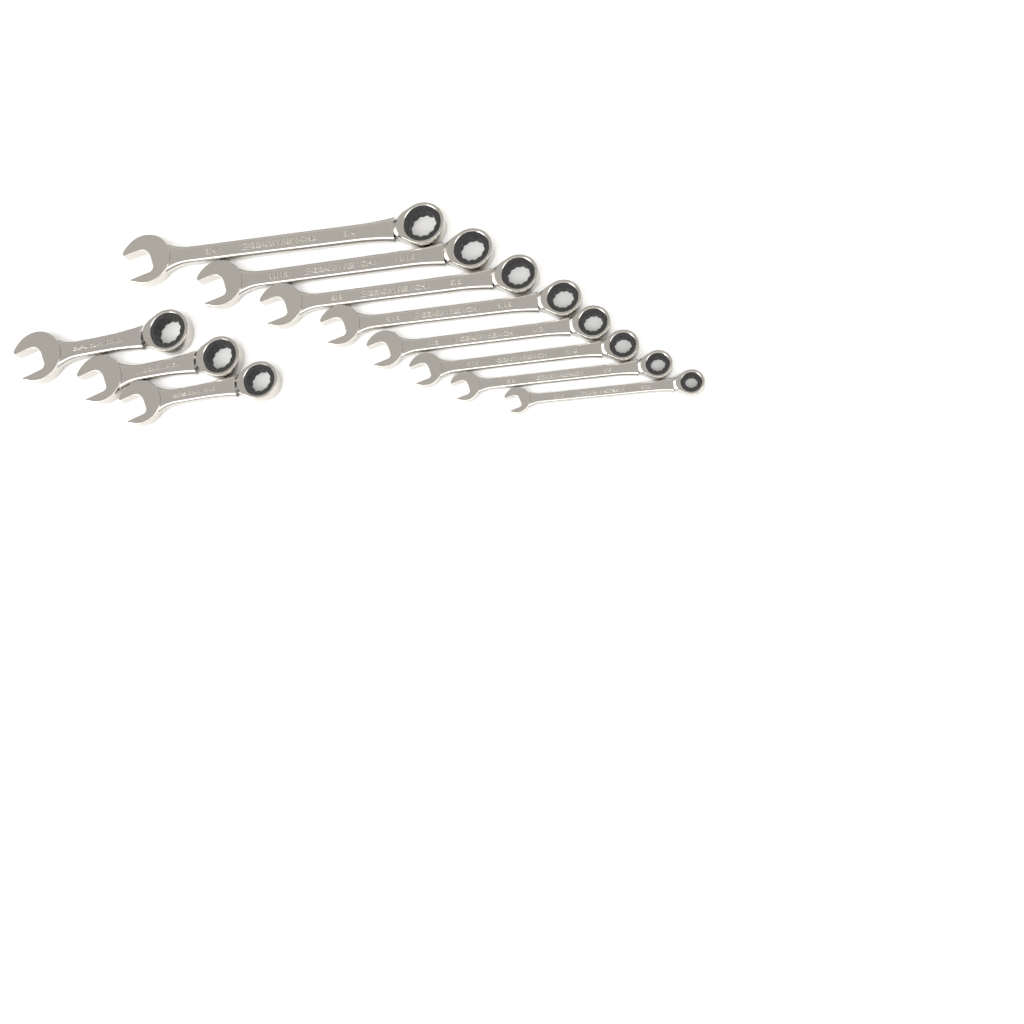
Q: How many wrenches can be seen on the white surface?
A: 11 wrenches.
